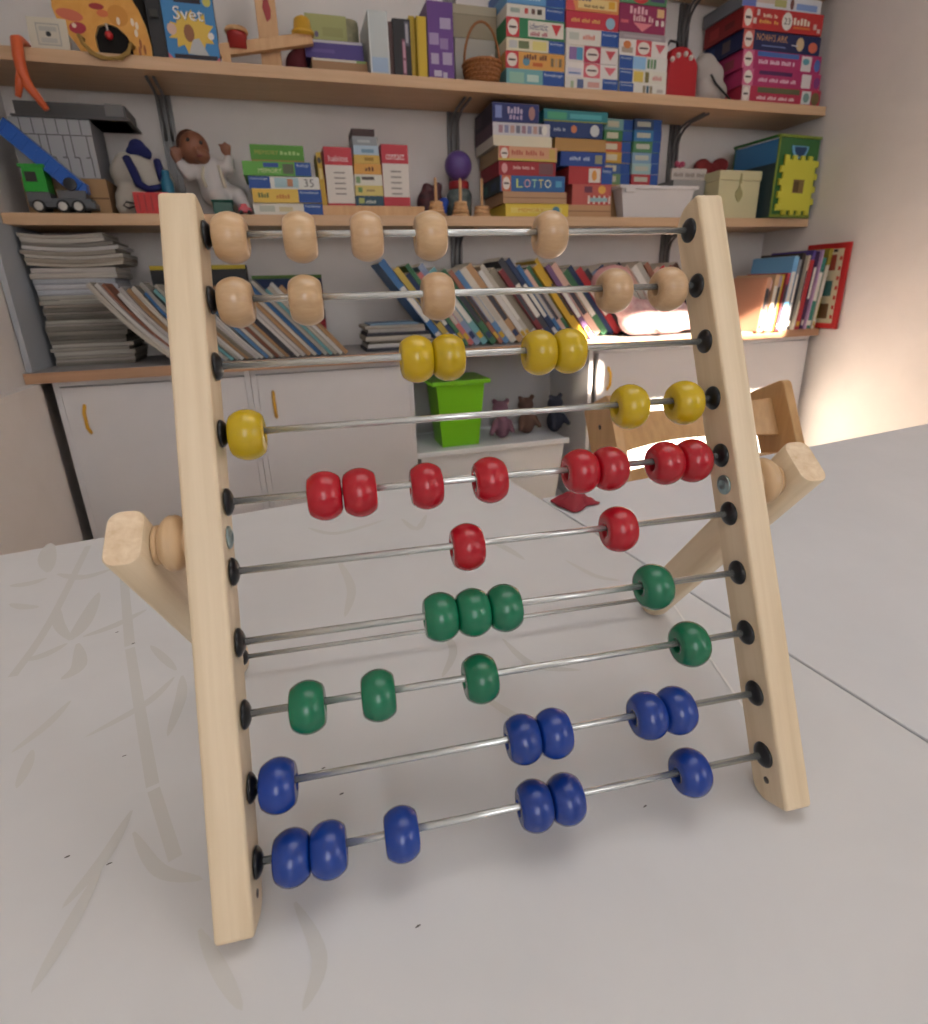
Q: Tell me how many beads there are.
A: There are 46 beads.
